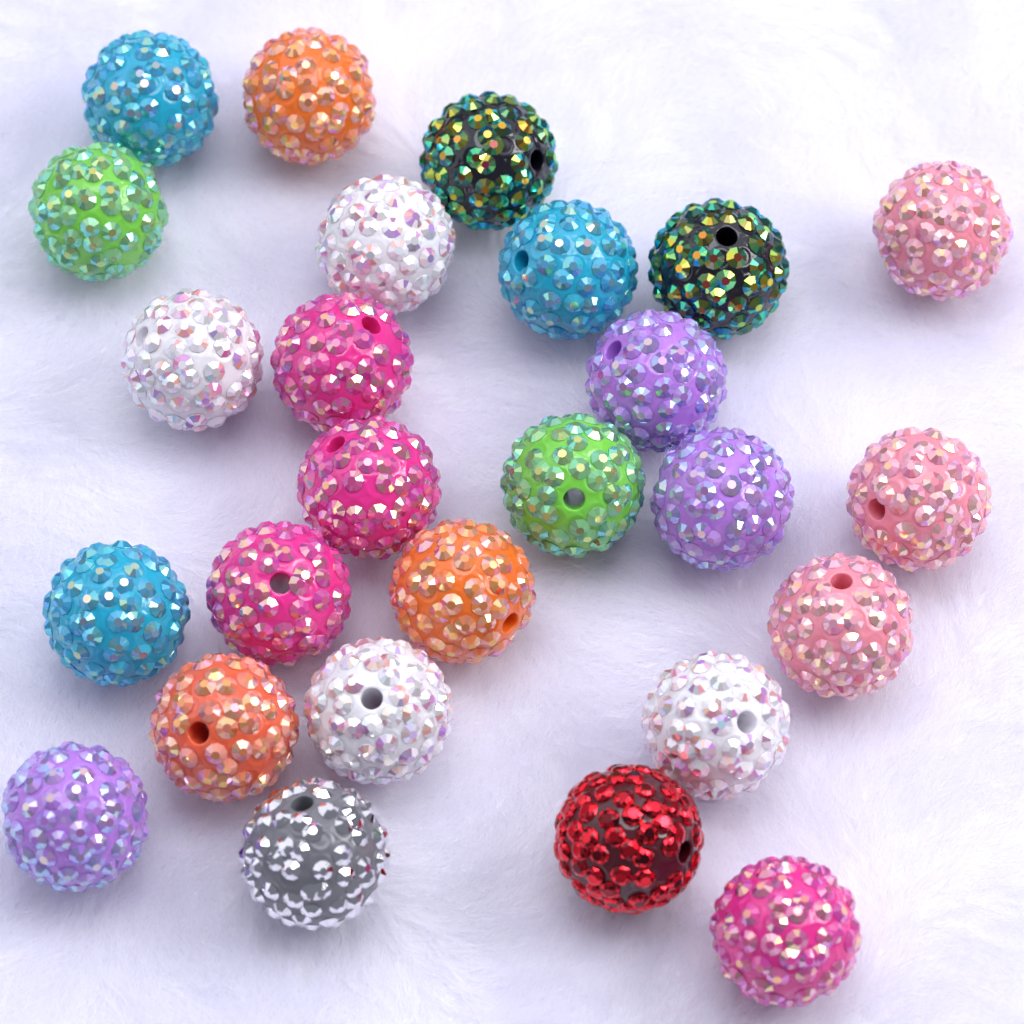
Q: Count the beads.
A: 26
